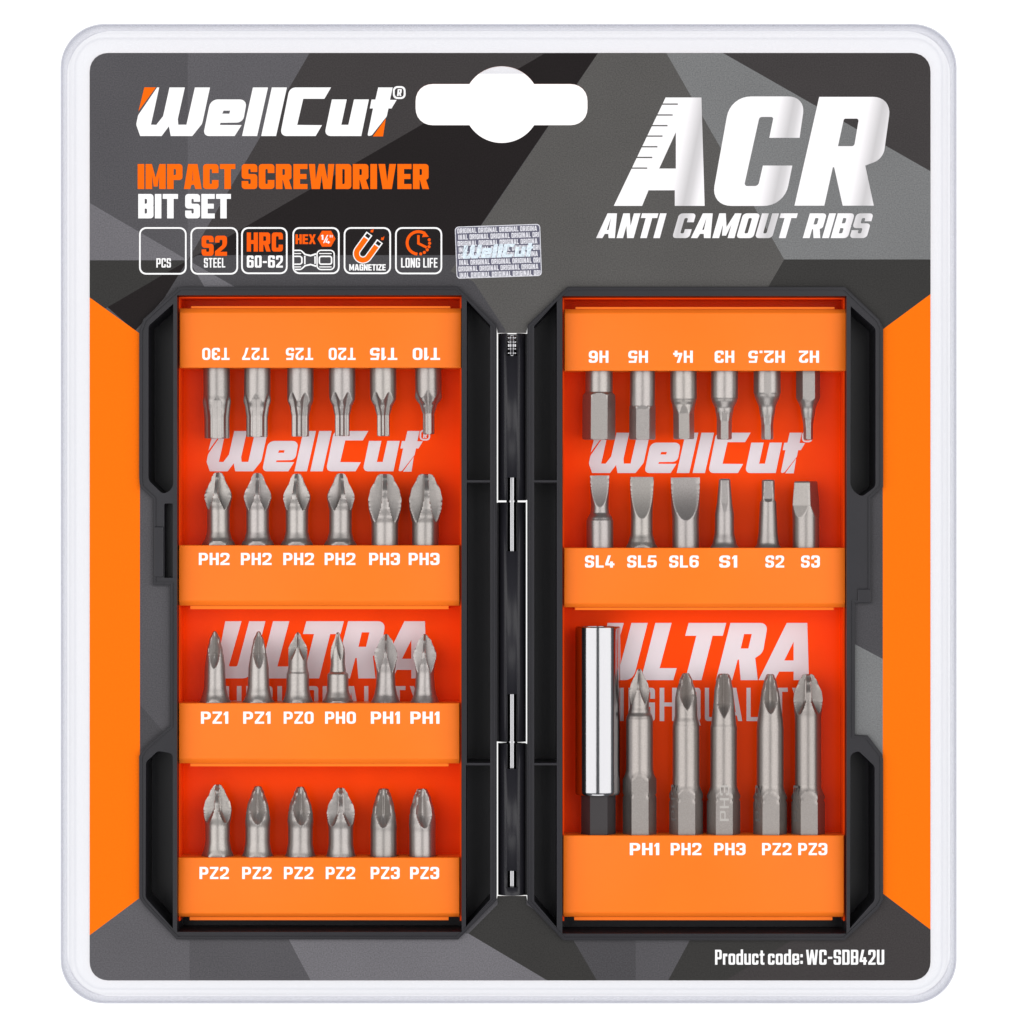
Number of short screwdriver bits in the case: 36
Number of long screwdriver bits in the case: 5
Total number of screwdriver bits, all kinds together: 41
